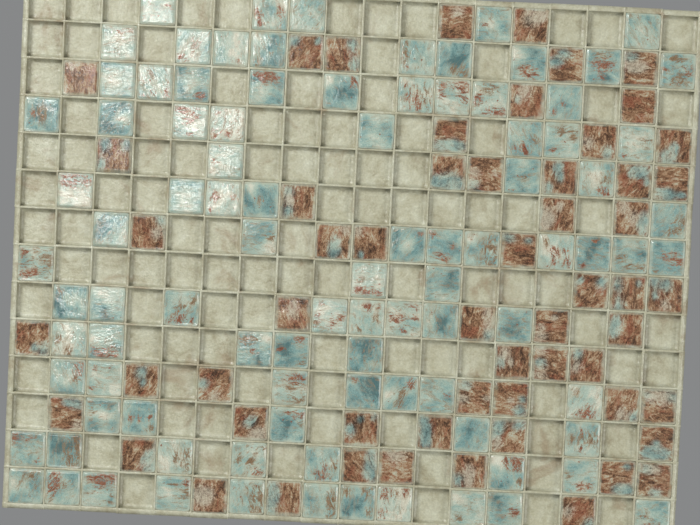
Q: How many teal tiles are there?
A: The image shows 94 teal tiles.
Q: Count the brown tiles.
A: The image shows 57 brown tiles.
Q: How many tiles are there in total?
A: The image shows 151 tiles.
